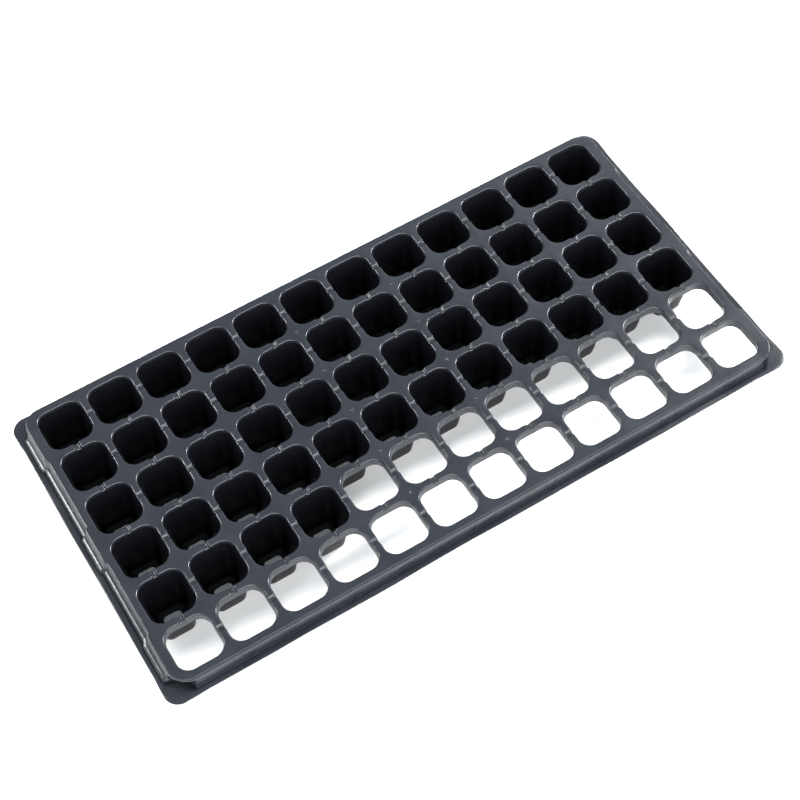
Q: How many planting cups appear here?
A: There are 52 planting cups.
